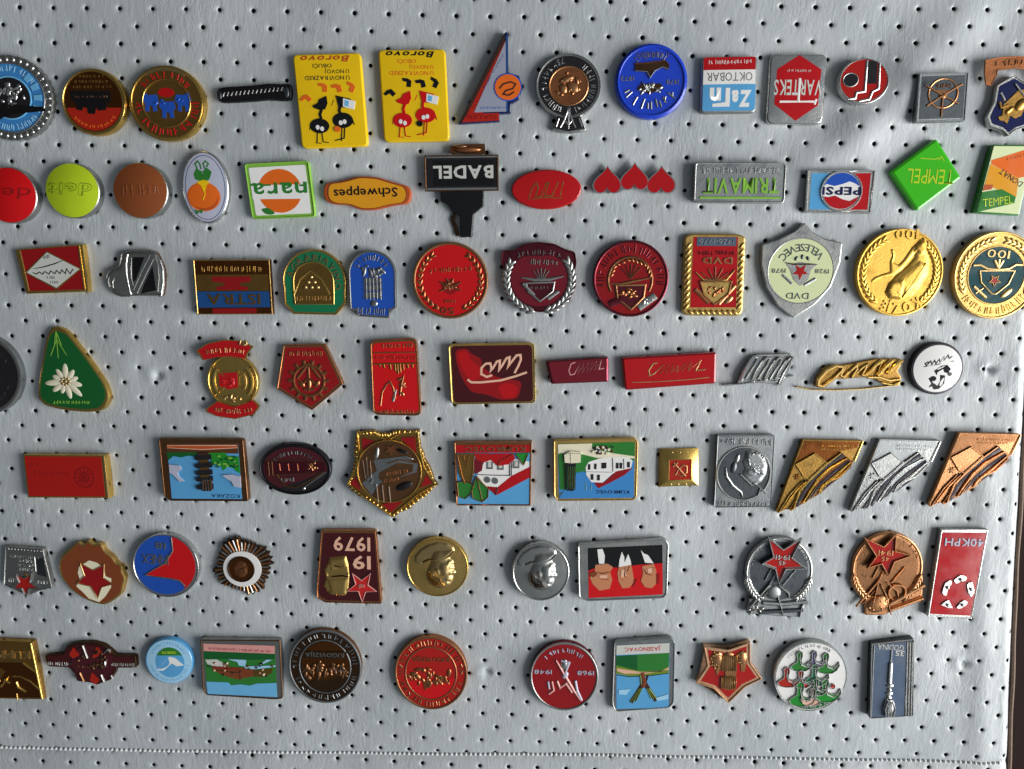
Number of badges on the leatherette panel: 83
